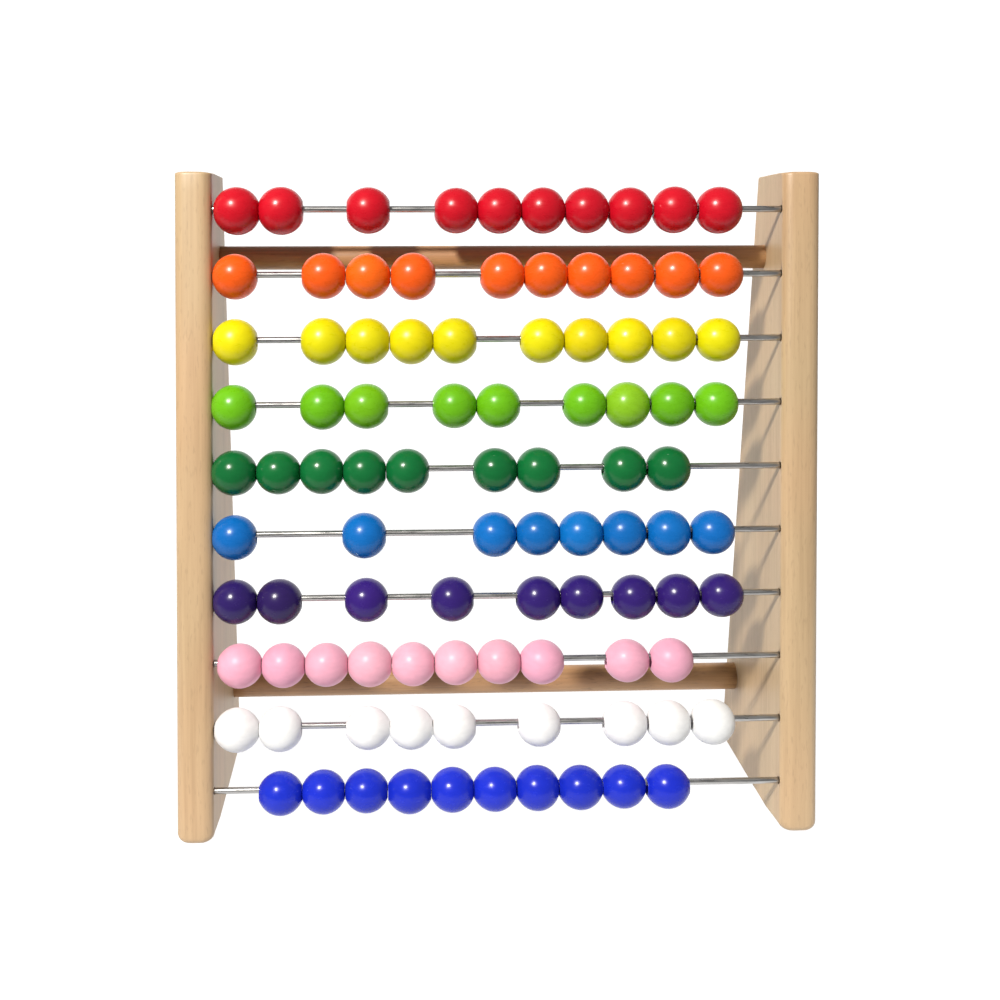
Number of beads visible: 94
